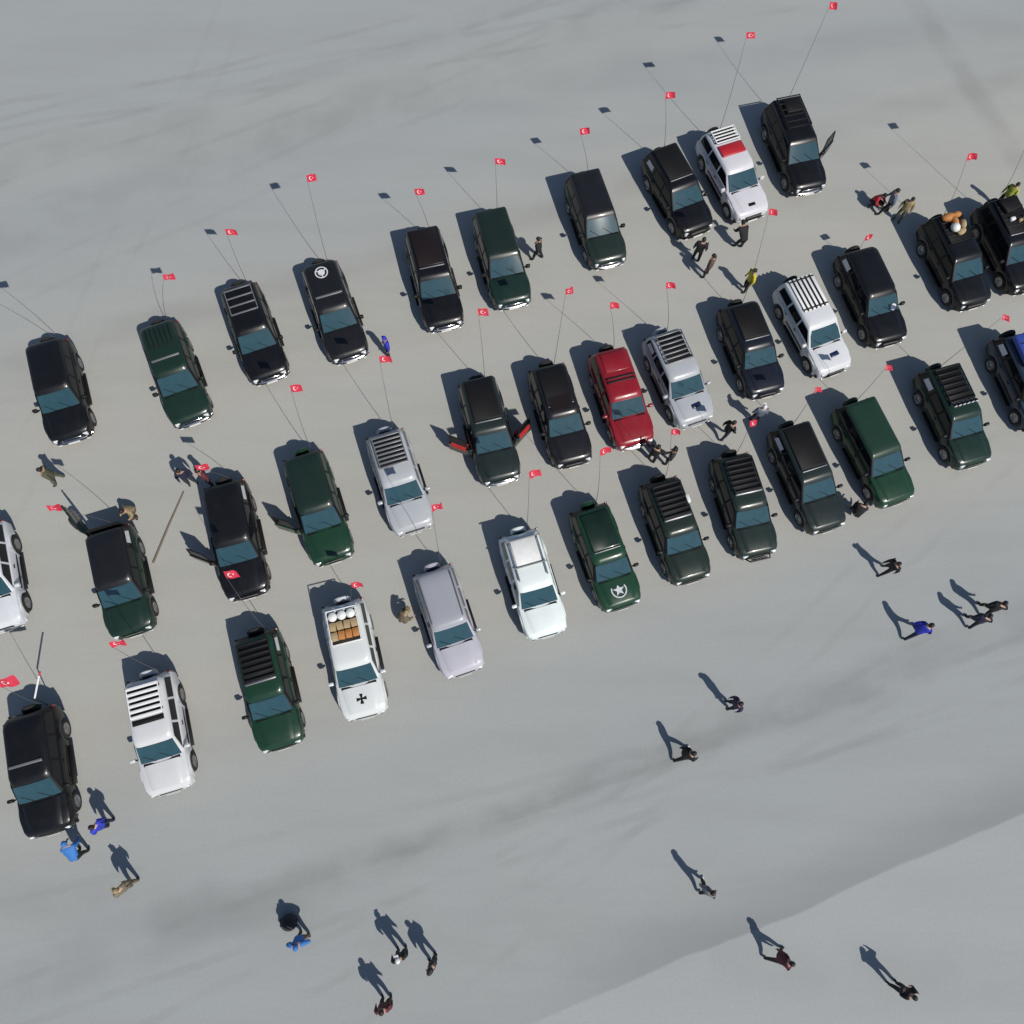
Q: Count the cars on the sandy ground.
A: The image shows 37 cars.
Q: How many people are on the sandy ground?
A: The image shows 36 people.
